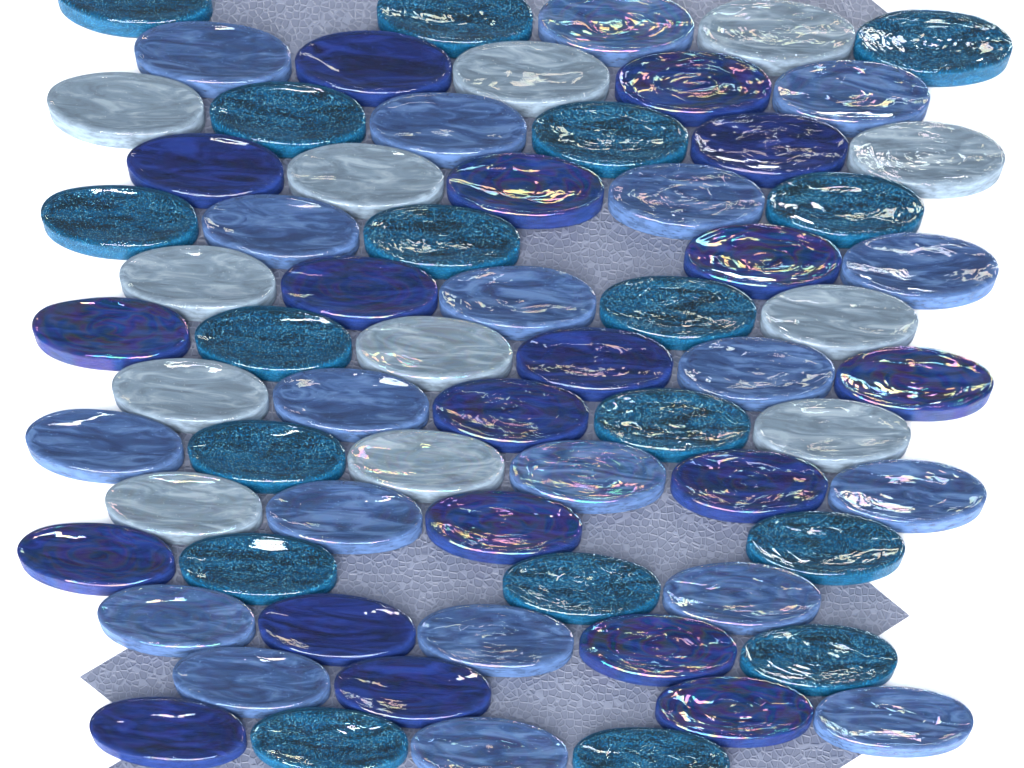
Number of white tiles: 12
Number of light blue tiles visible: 20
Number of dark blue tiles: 19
